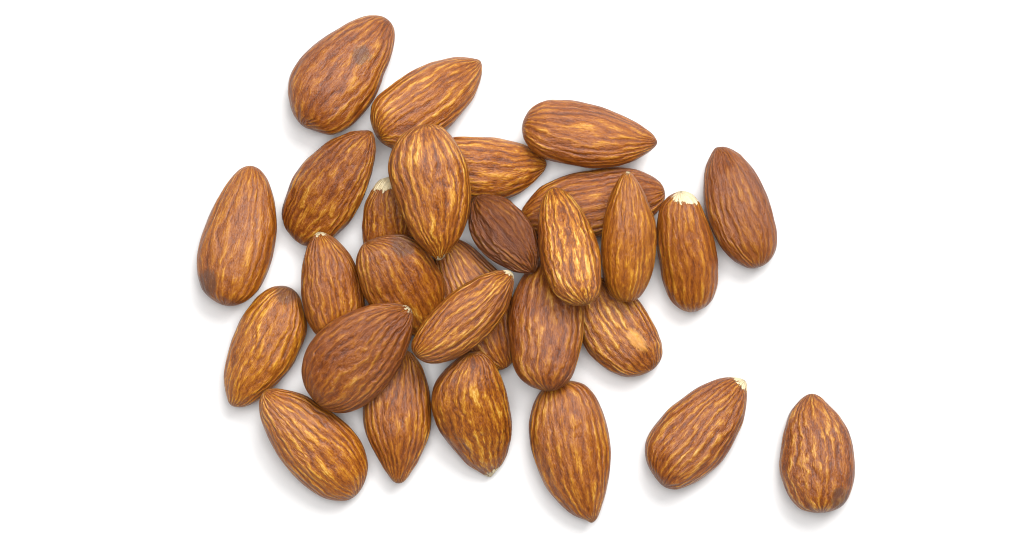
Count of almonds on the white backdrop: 28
